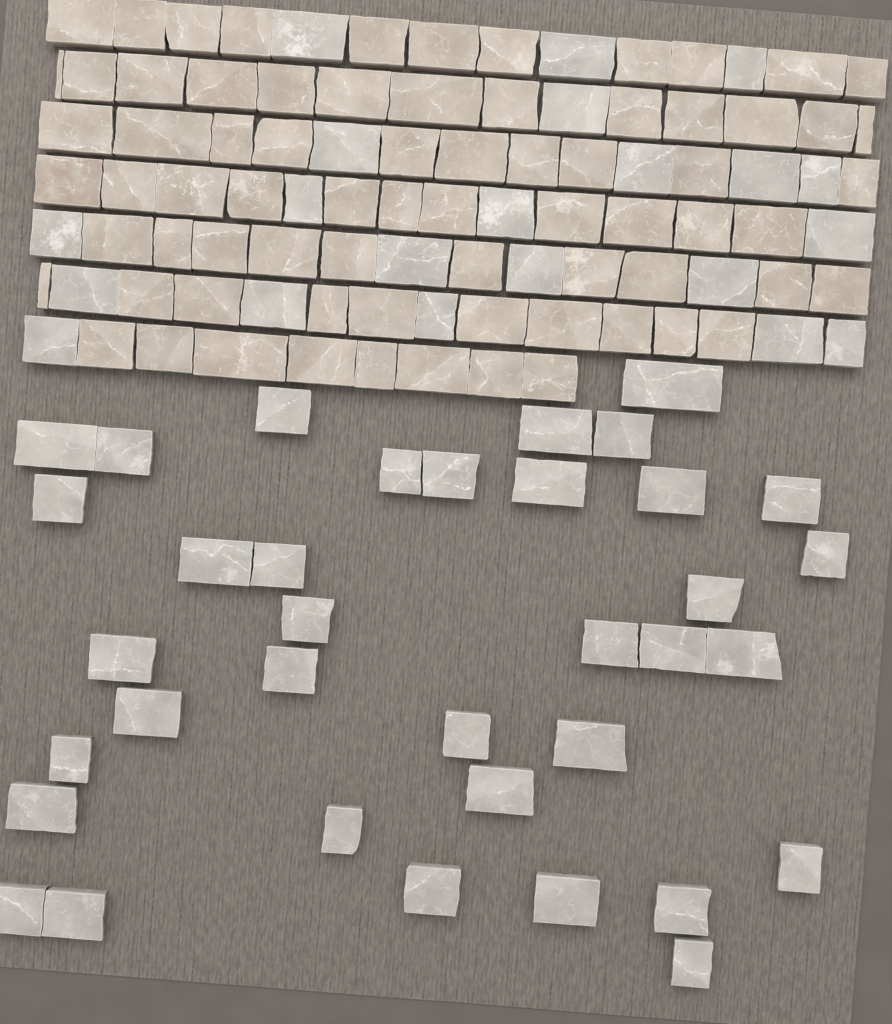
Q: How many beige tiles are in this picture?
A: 73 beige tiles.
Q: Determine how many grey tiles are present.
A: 57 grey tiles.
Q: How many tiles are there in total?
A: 130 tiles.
